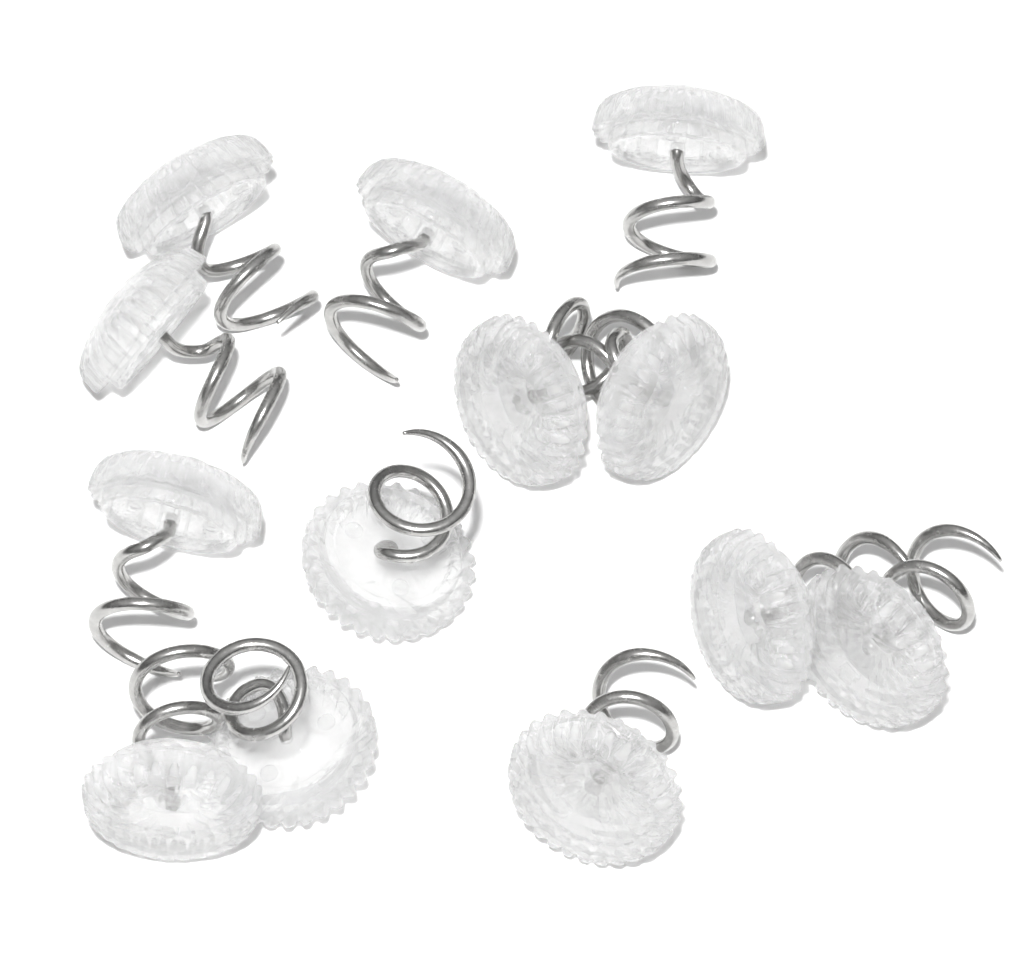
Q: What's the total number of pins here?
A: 13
